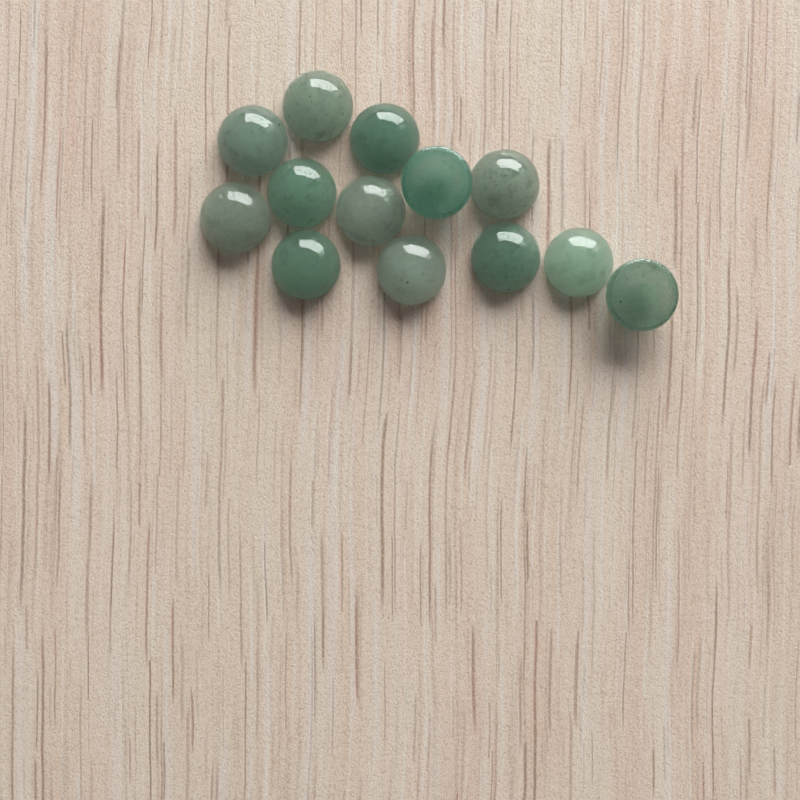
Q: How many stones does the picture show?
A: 13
